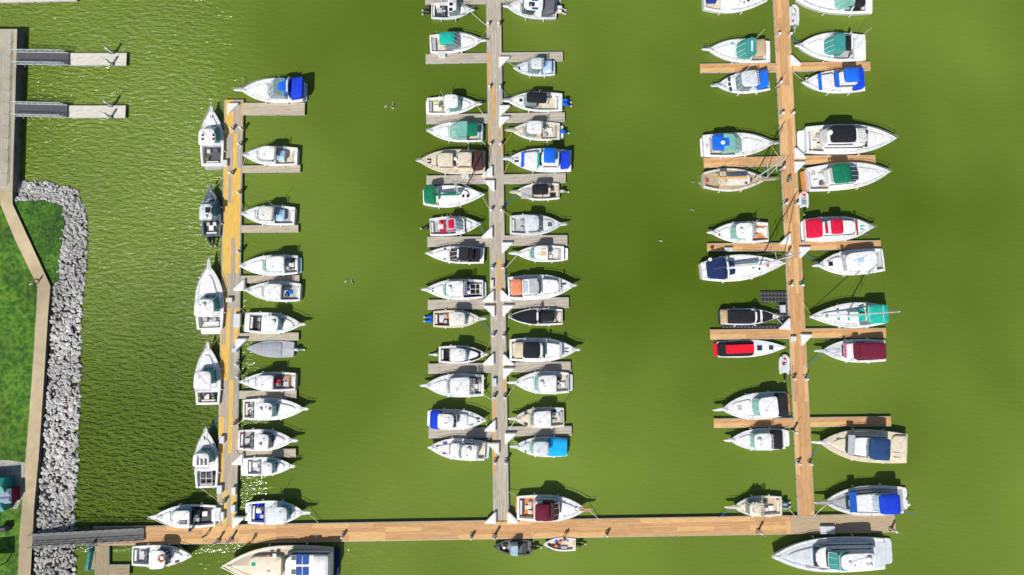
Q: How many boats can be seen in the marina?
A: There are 79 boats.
